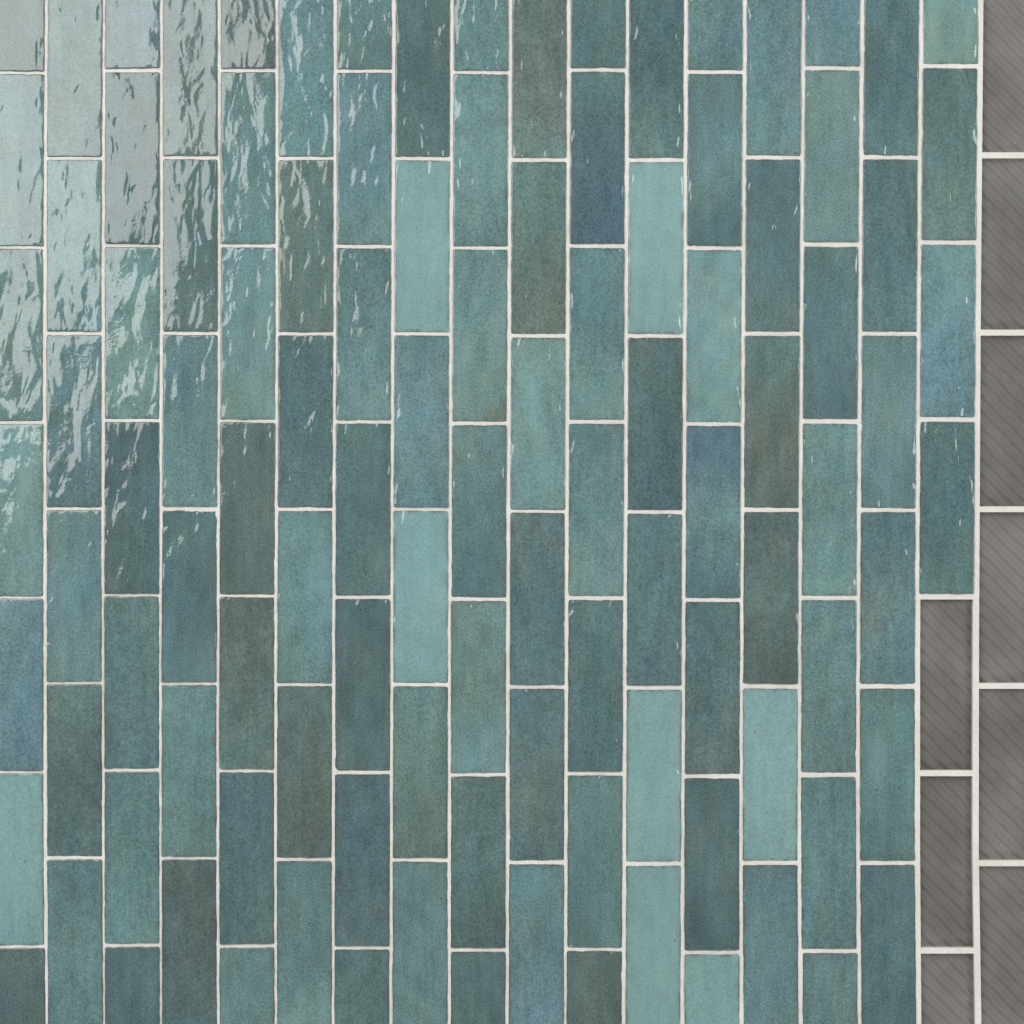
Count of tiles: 108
